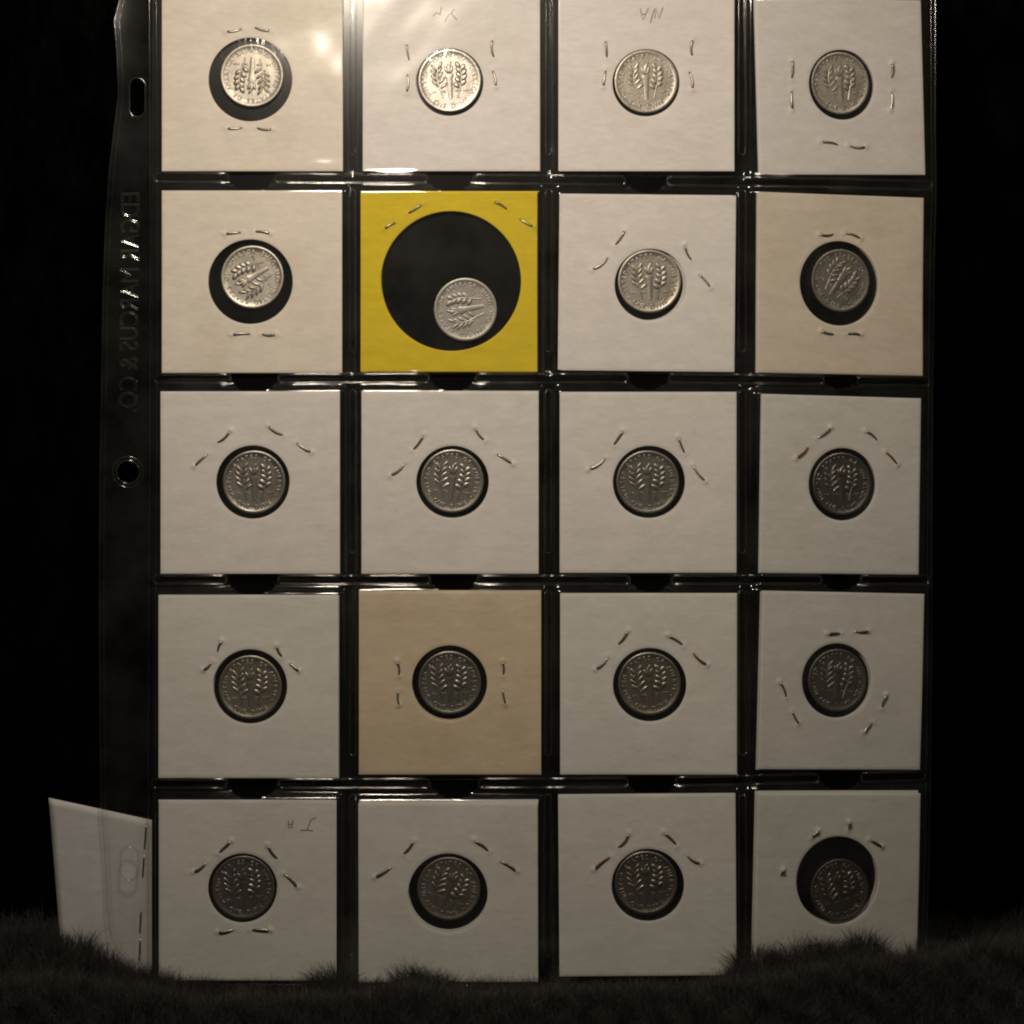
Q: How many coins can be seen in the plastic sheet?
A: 20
